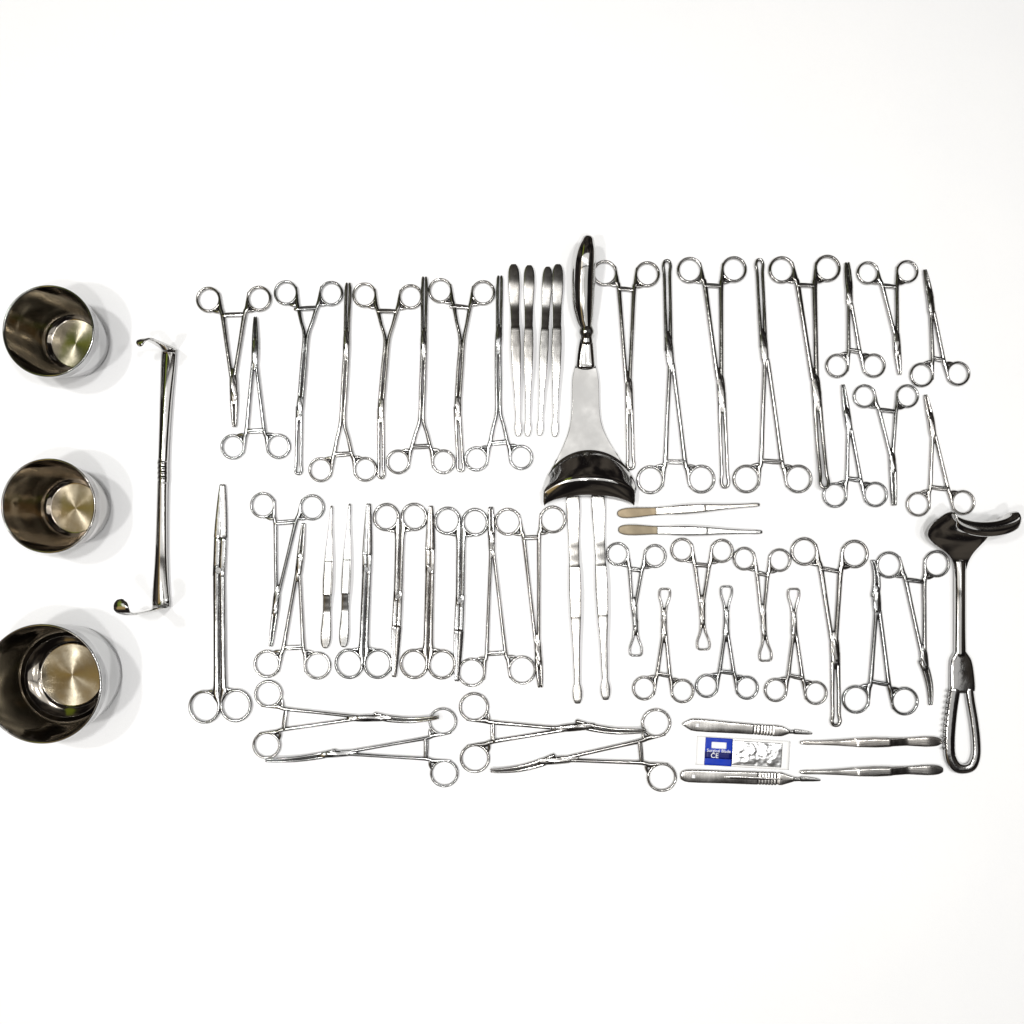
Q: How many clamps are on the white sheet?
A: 36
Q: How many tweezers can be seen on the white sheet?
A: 12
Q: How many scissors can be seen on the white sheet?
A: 5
